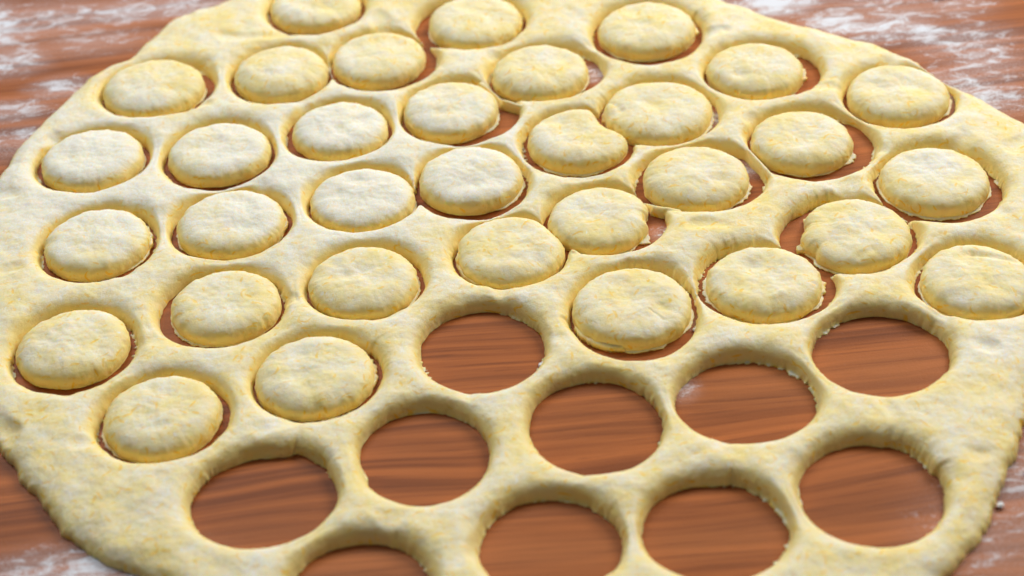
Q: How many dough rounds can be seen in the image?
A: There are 33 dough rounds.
